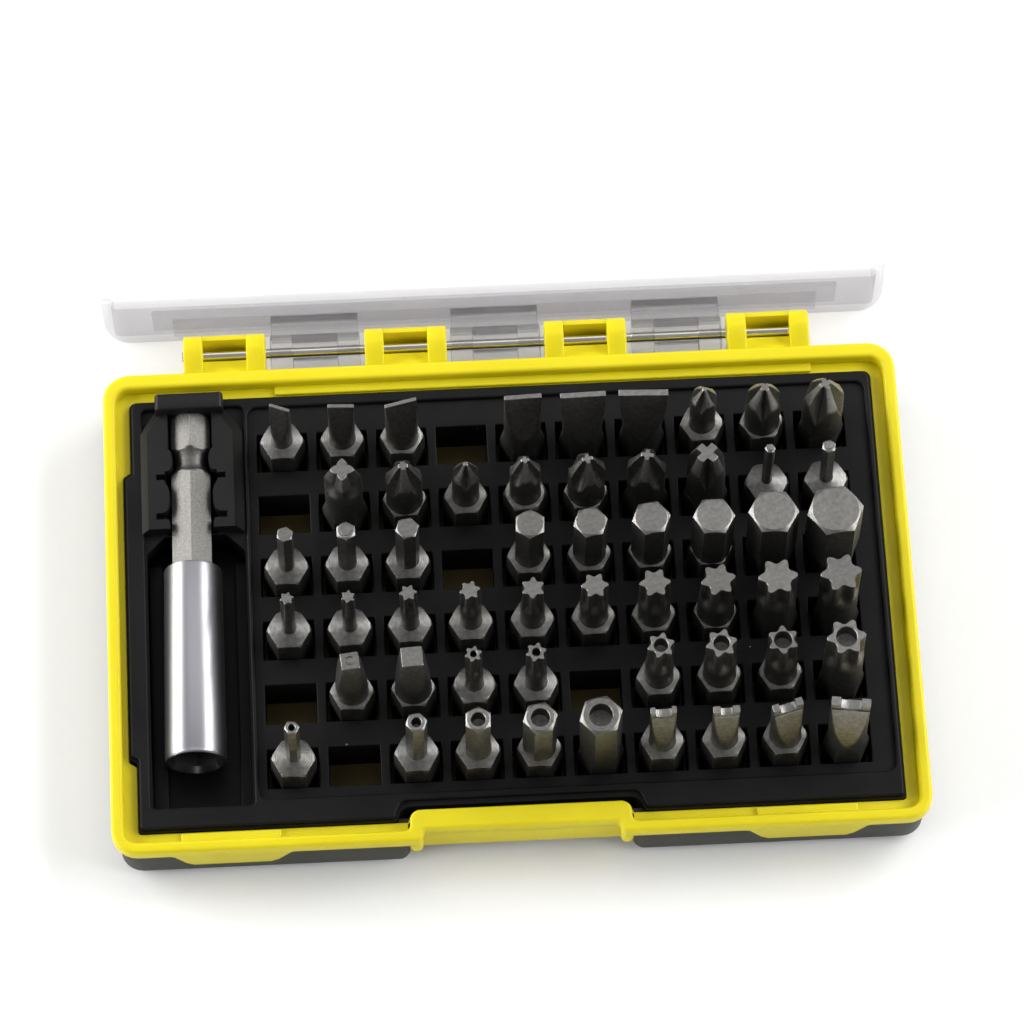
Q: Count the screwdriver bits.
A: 54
